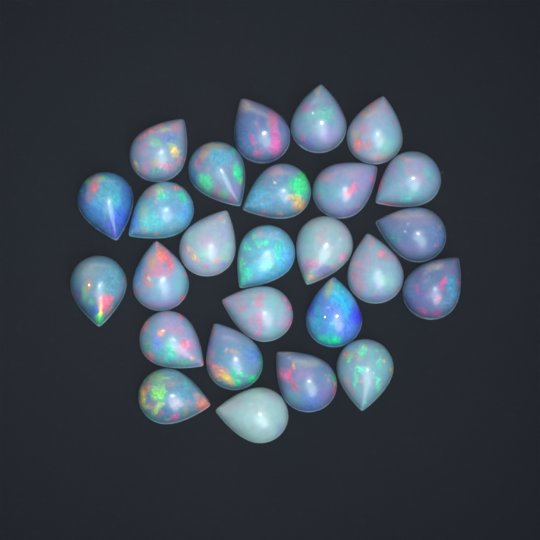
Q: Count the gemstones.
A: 26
